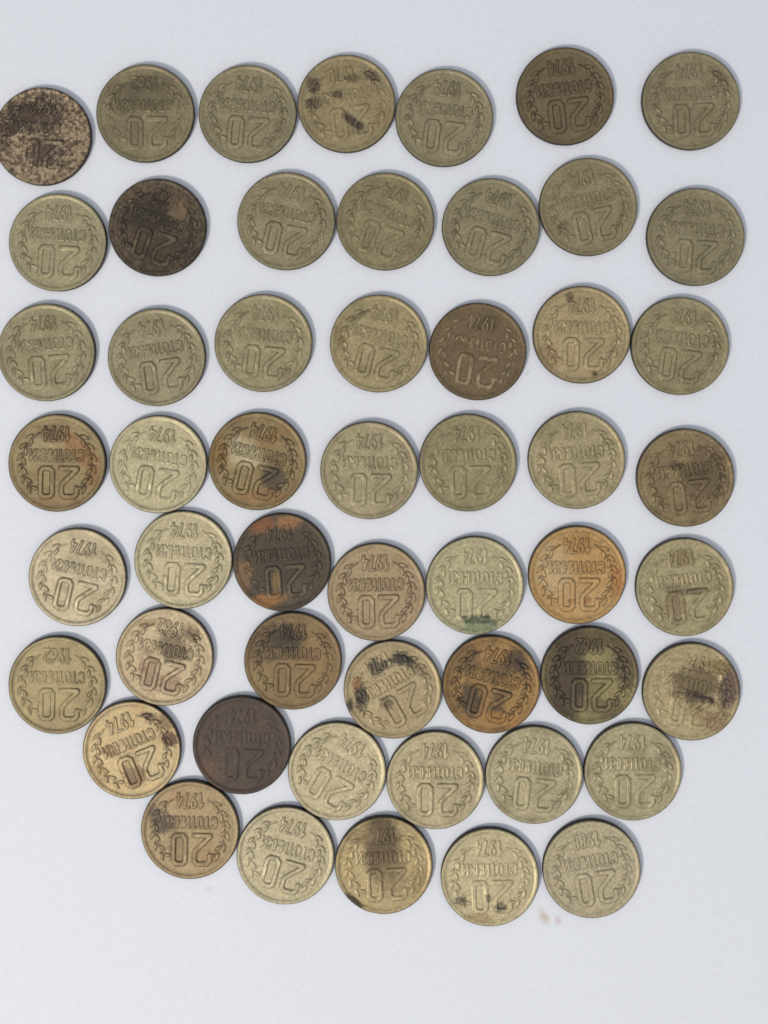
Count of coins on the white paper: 53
